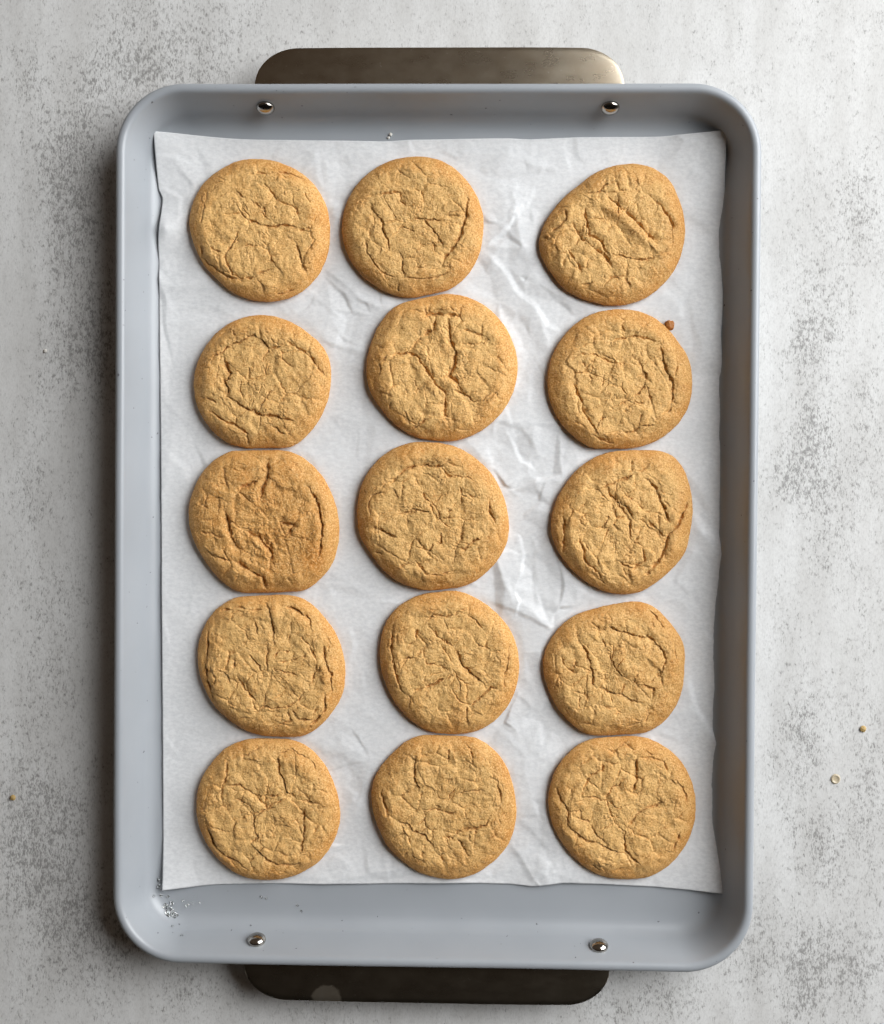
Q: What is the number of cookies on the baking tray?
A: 15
